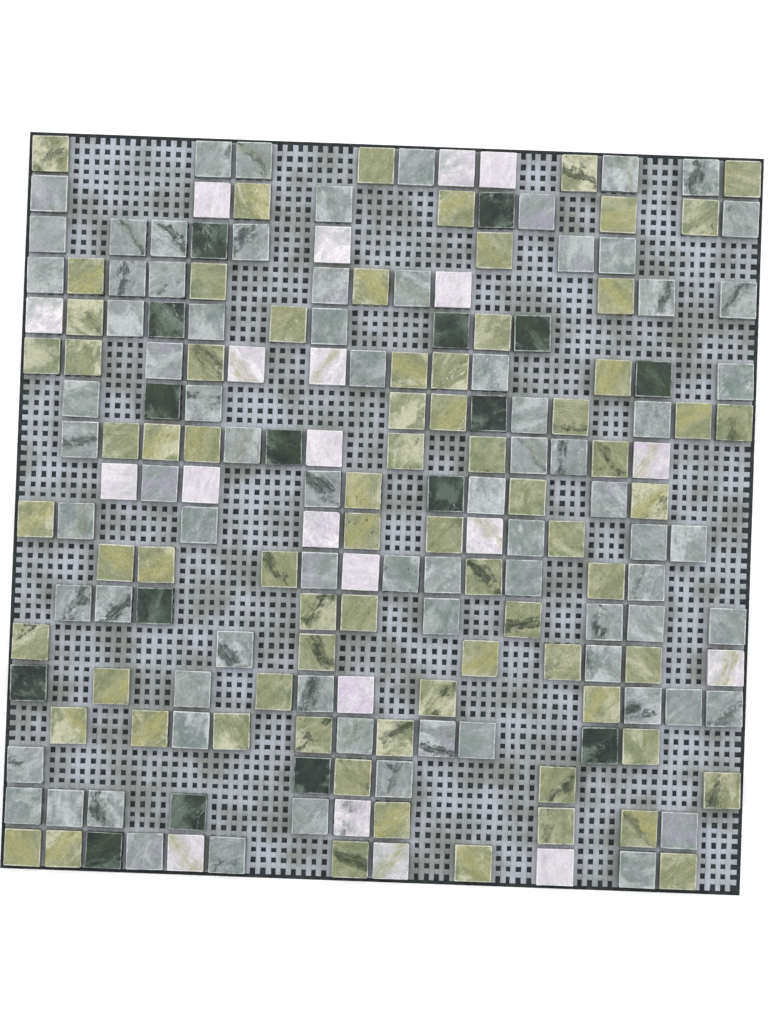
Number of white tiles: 21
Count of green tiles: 74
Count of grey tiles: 78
